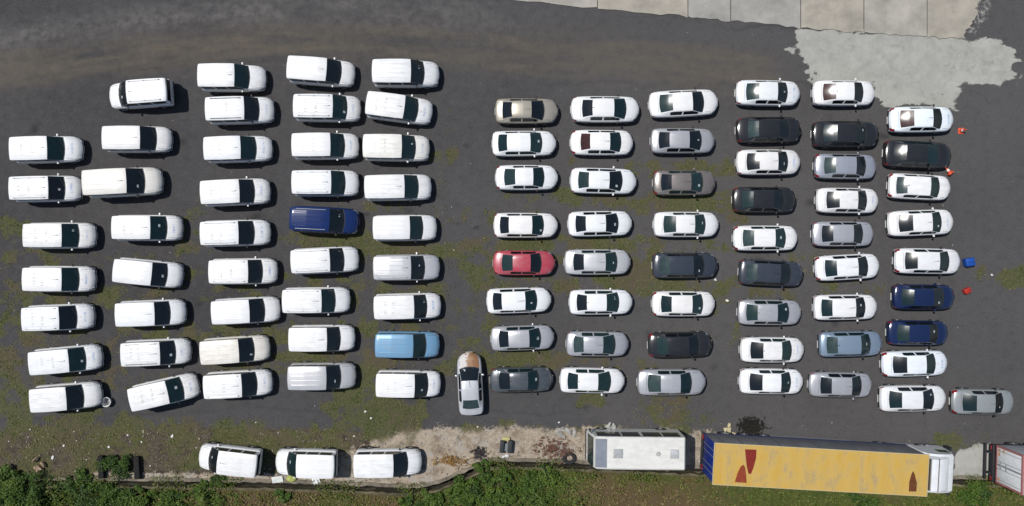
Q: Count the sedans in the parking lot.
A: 53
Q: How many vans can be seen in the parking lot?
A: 45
